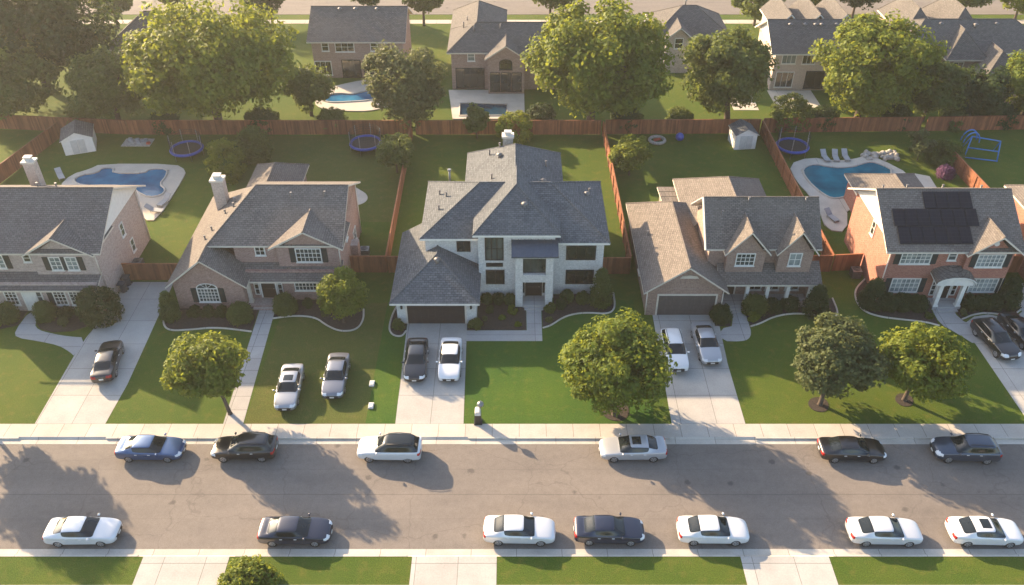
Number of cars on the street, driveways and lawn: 22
